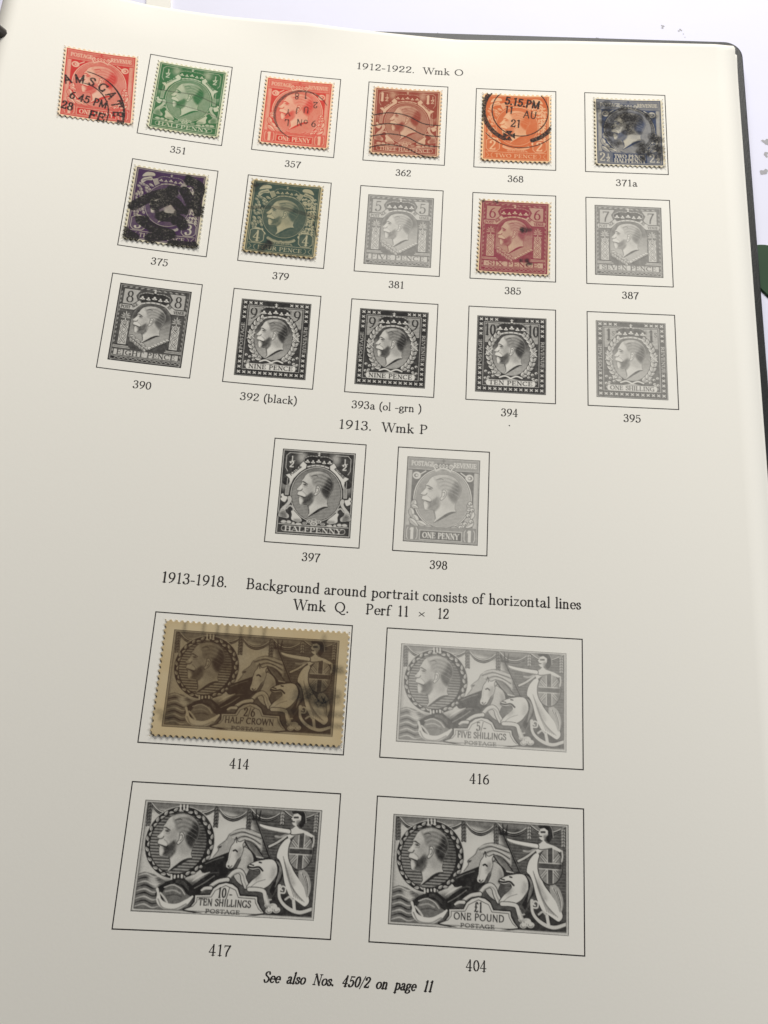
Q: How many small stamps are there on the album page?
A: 18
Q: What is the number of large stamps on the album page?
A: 4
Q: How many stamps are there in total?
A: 22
